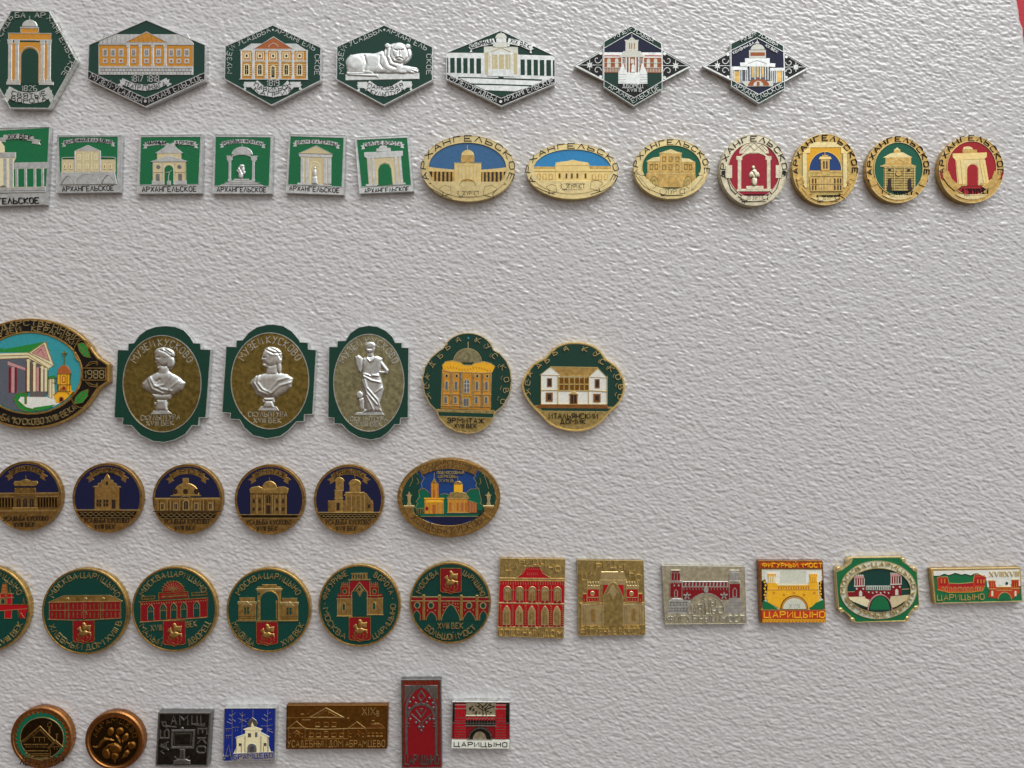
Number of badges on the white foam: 51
